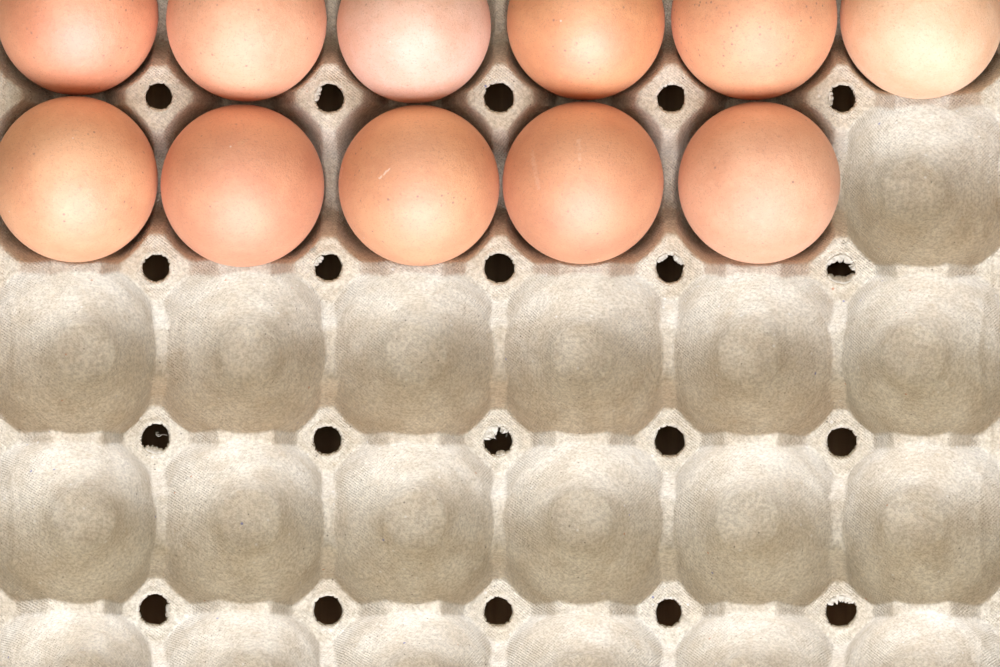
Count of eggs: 11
